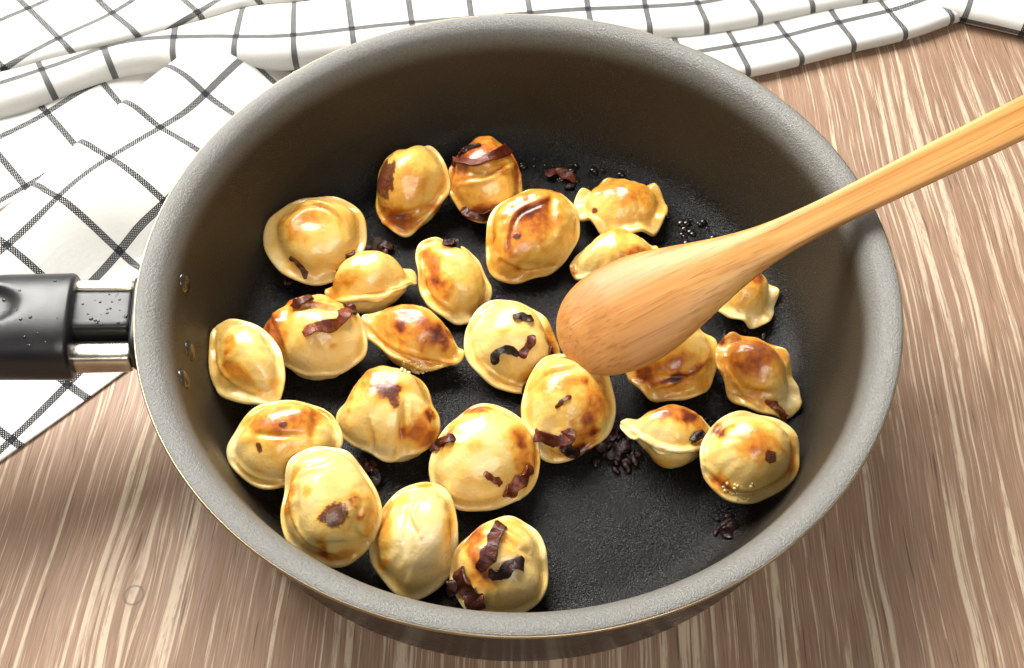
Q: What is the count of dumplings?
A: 24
